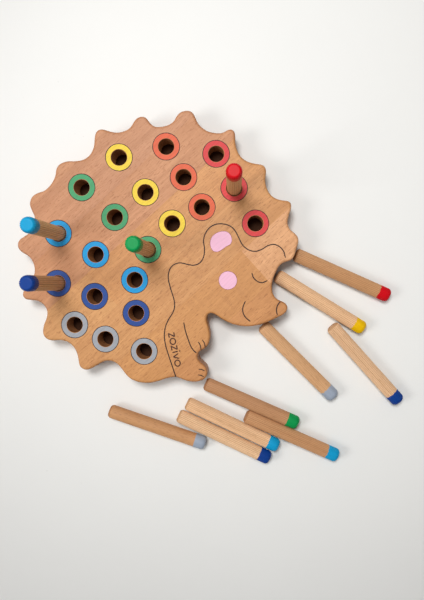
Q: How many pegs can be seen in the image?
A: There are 13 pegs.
